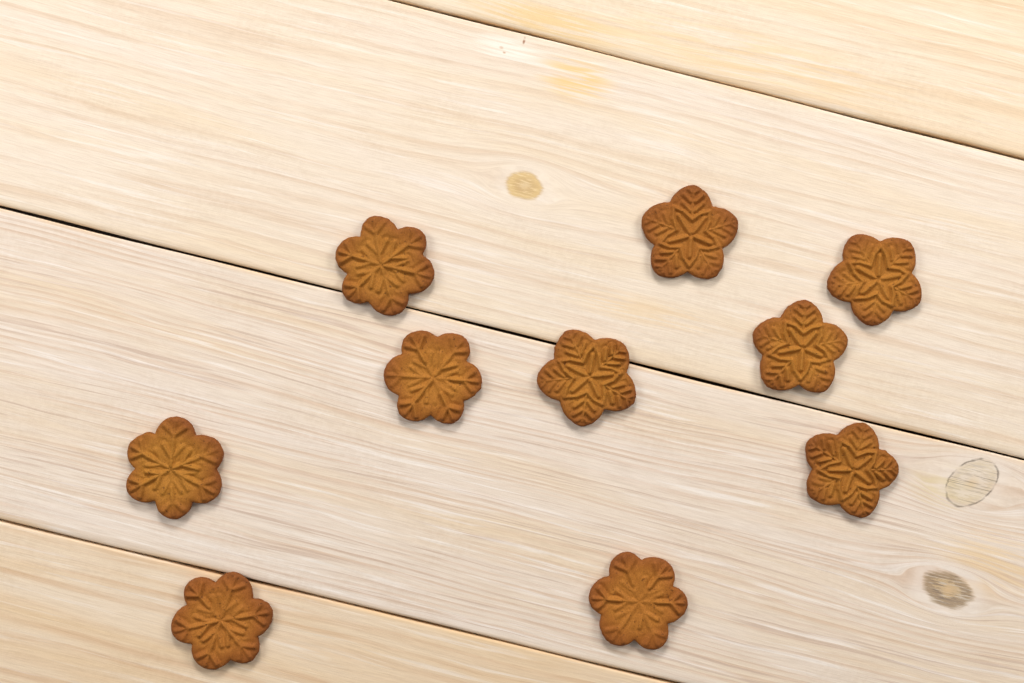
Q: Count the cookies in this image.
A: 10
